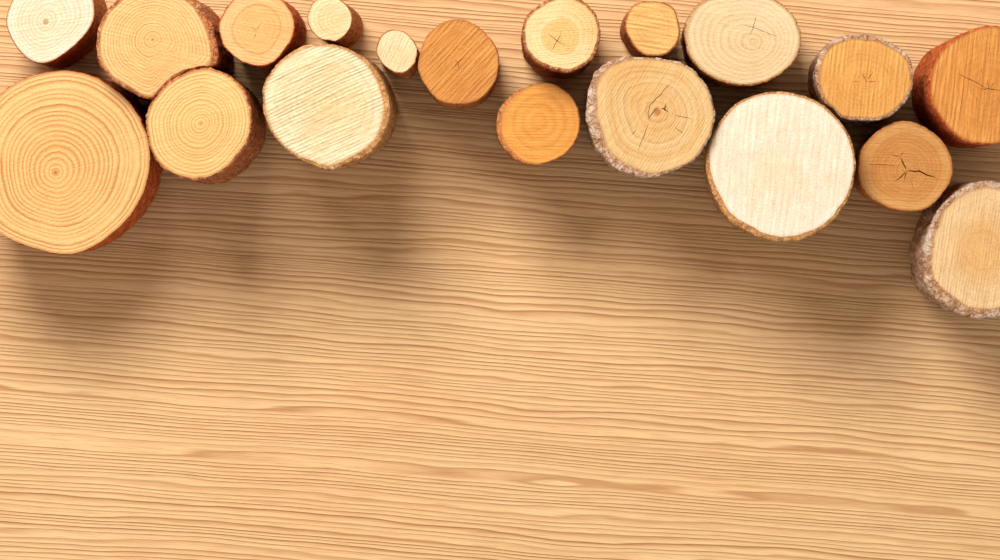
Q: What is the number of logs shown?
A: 19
